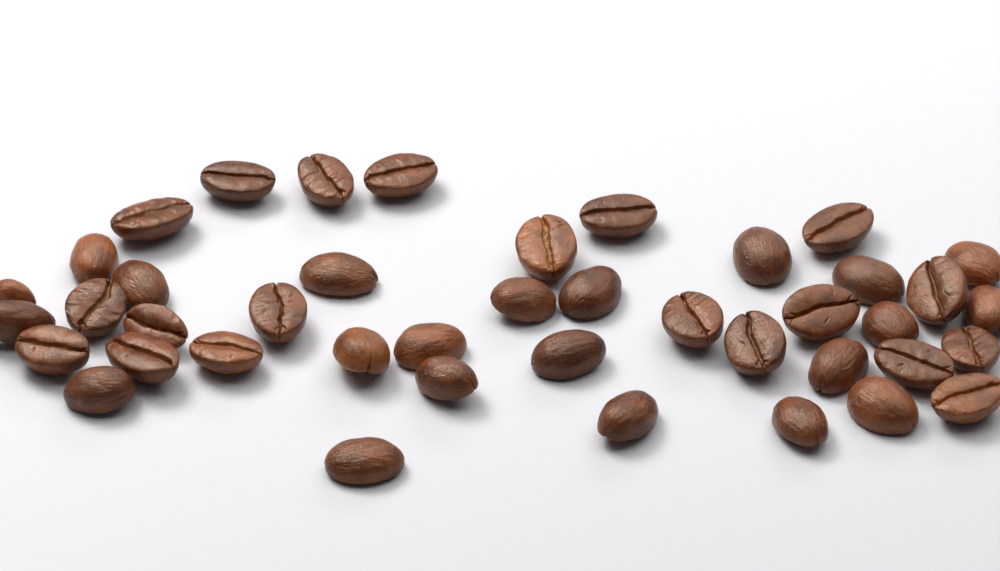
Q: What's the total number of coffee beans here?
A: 42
